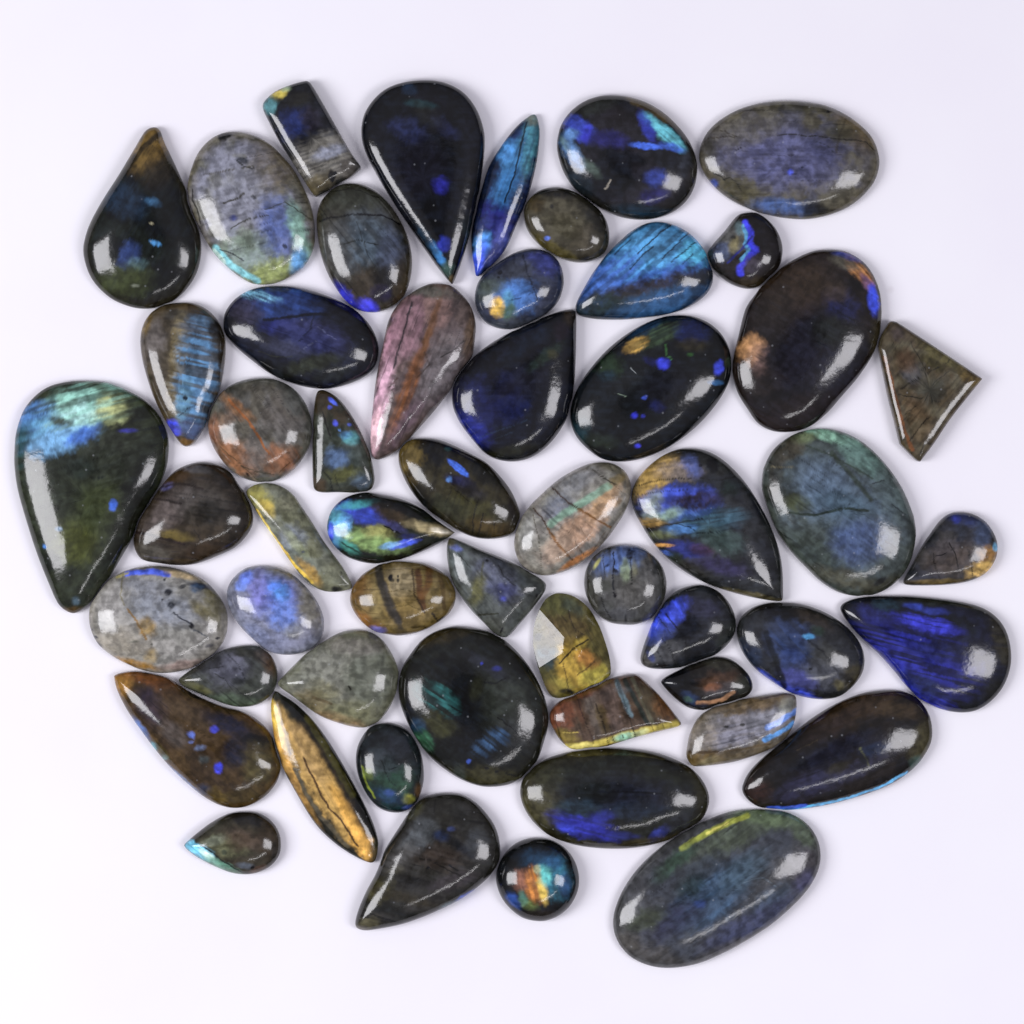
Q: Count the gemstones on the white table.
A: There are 54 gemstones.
